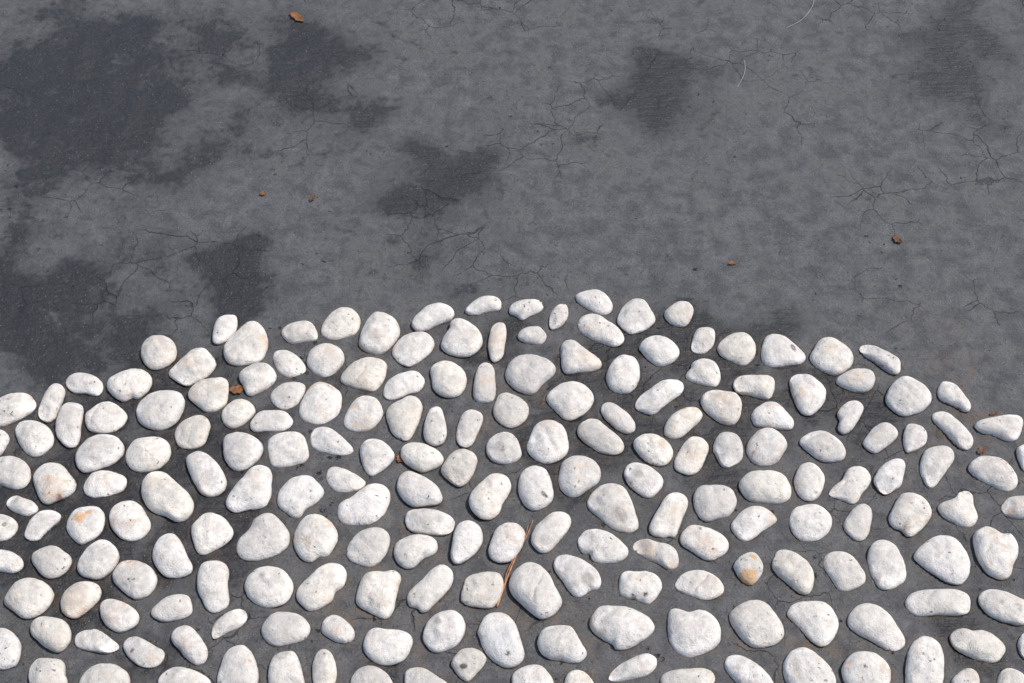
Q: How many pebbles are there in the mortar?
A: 200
